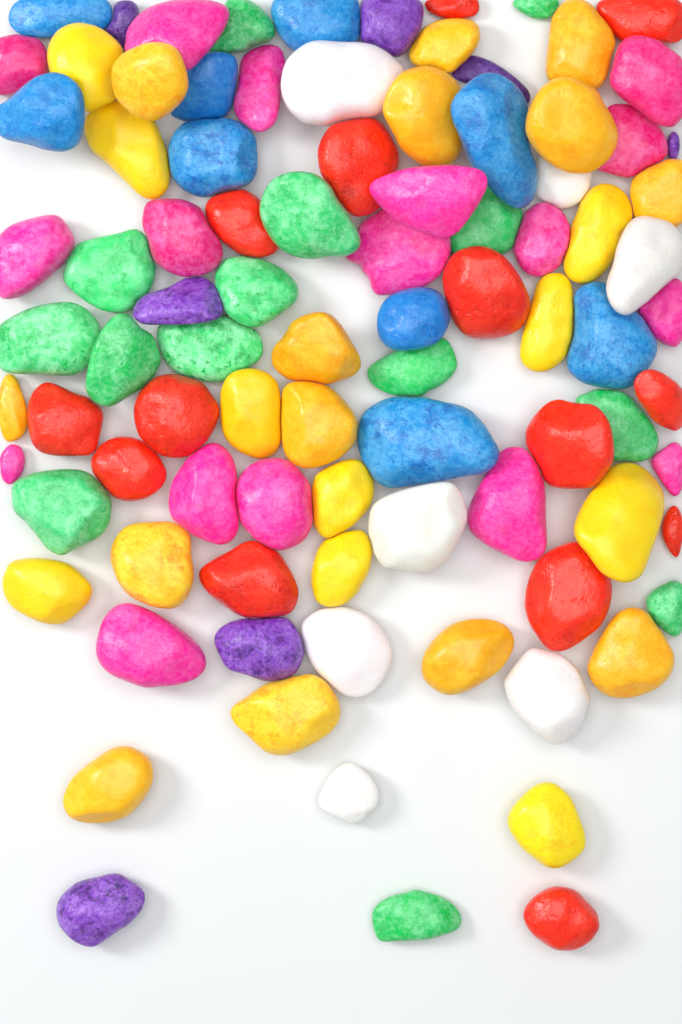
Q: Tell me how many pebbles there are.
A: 92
